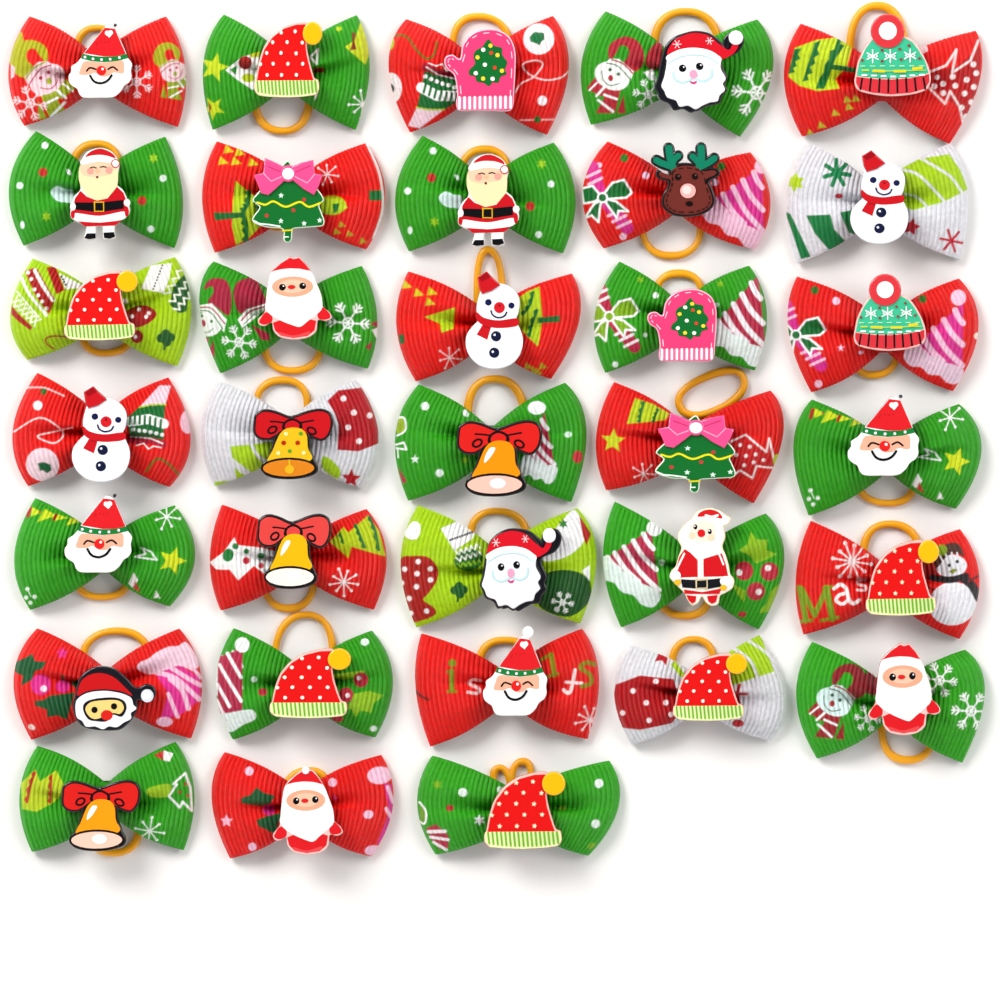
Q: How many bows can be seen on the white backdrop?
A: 33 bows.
